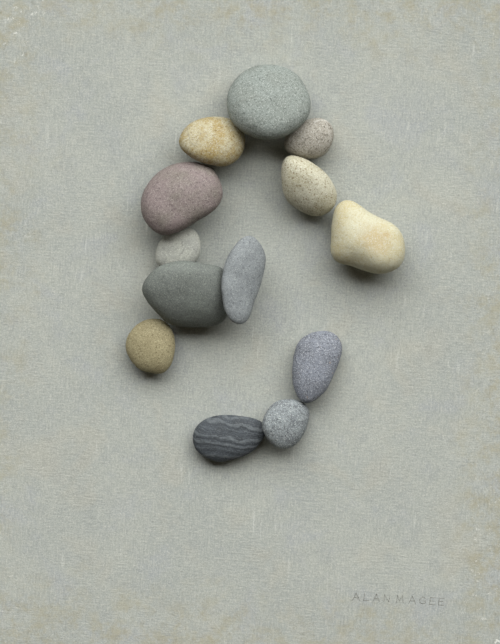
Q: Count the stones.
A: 13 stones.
